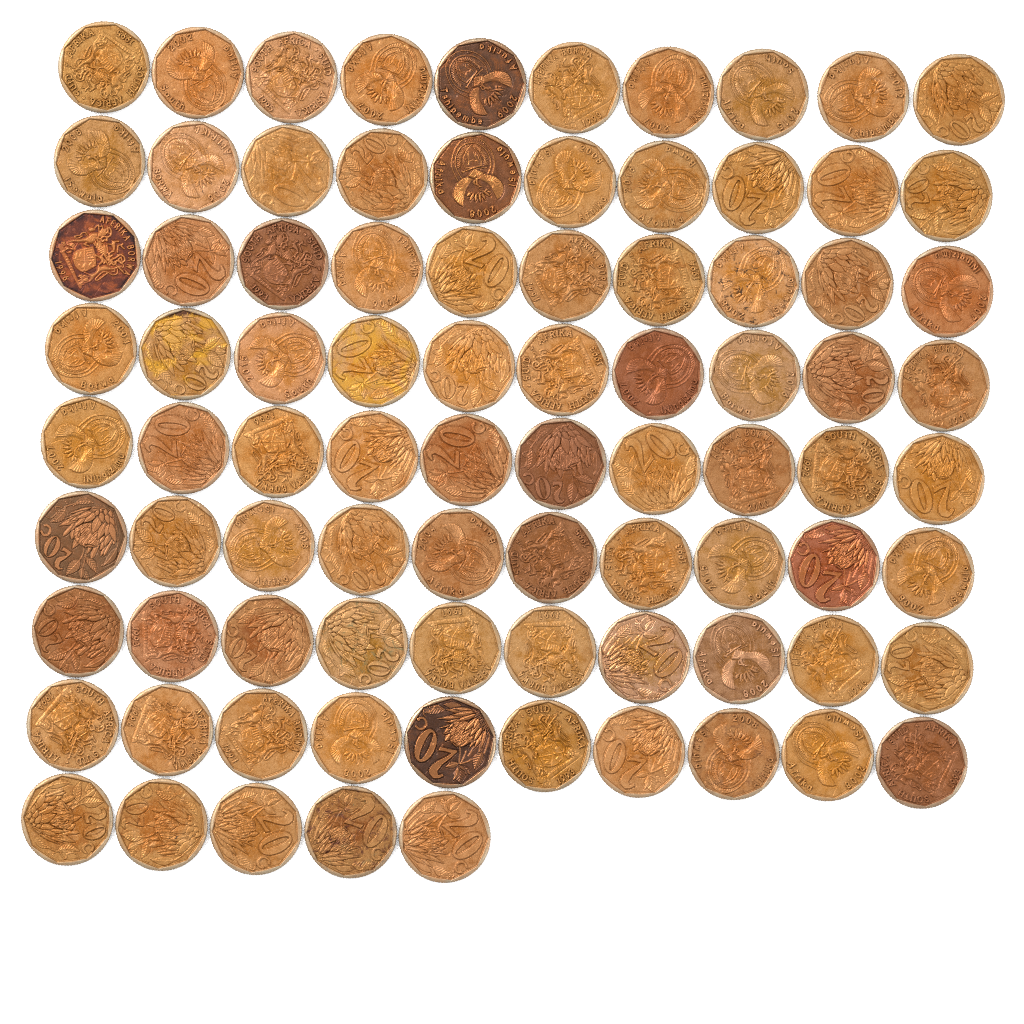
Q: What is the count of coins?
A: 85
